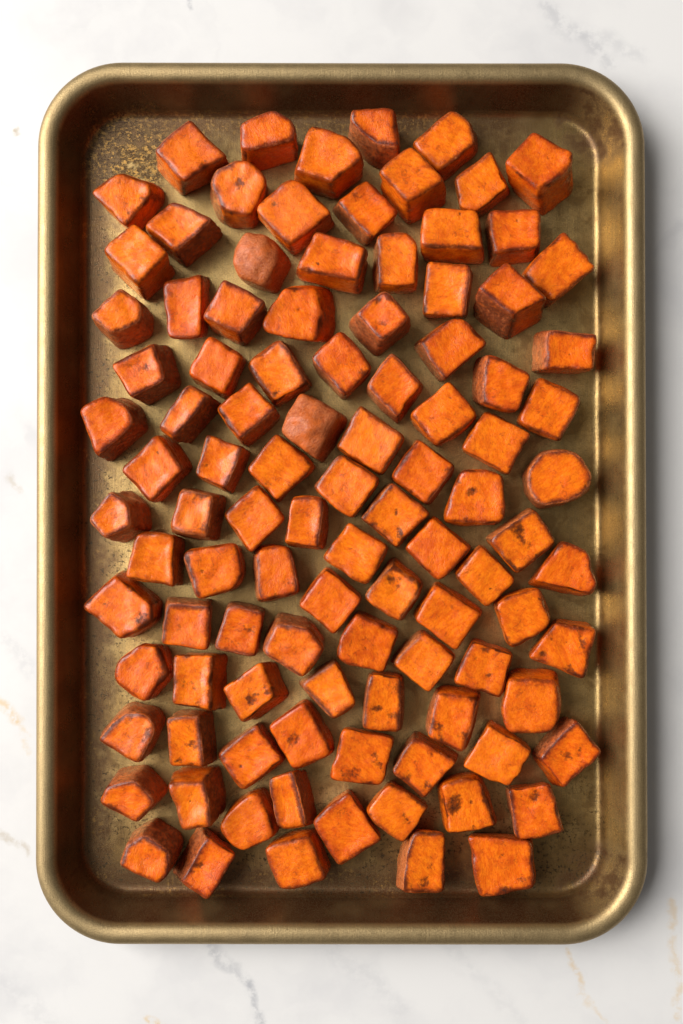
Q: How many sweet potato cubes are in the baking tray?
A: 103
